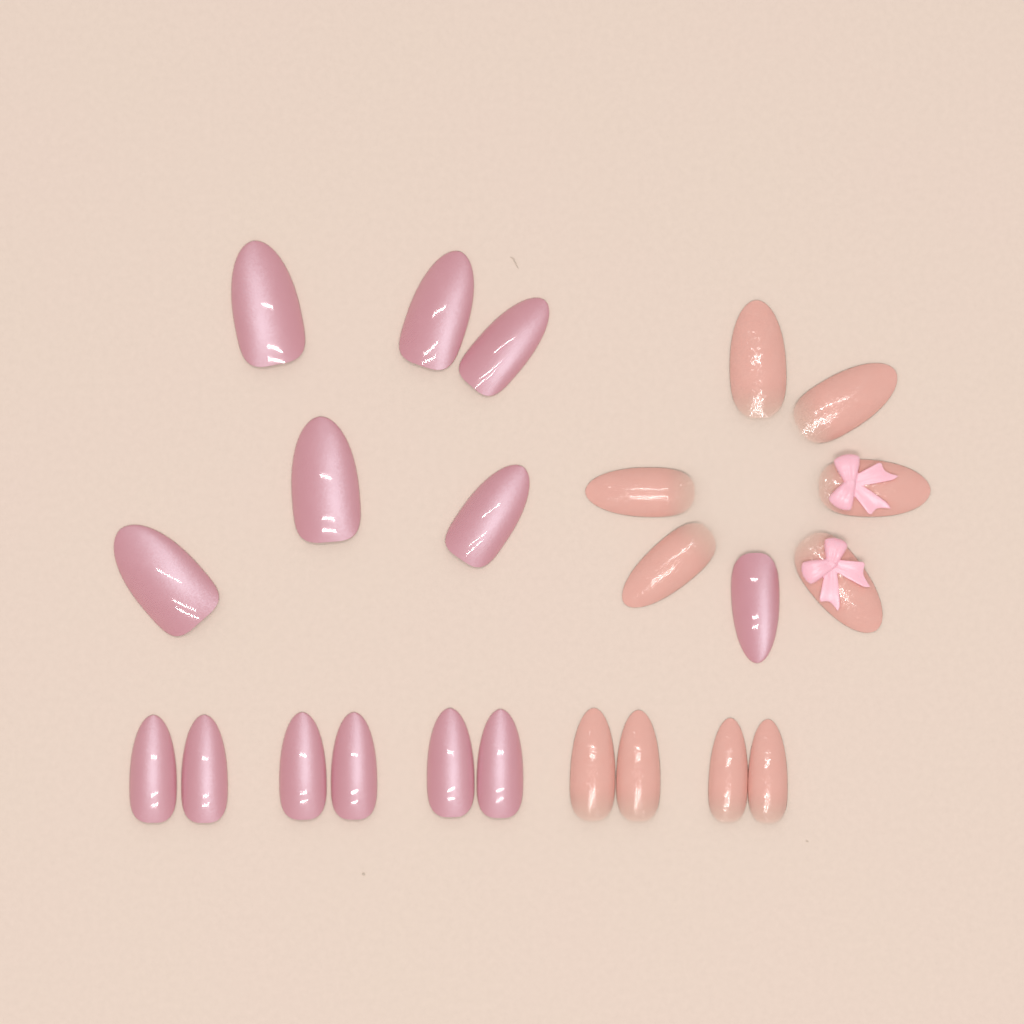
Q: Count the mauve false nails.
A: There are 13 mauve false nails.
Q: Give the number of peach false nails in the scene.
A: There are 10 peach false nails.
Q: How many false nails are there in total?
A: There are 23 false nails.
